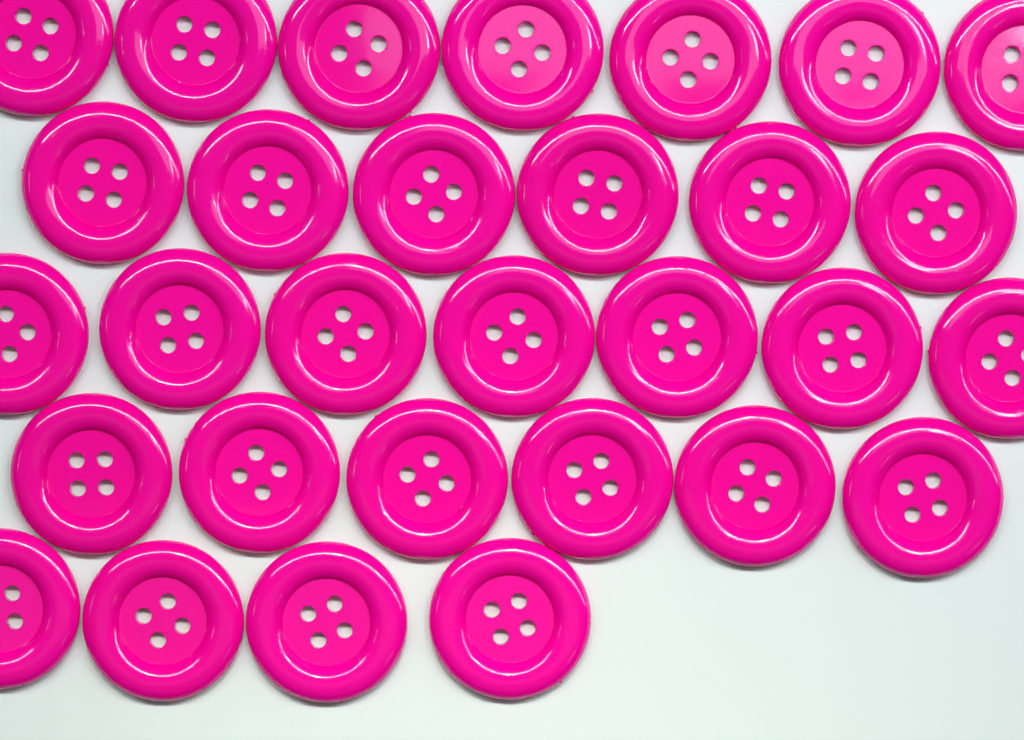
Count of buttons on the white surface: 30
